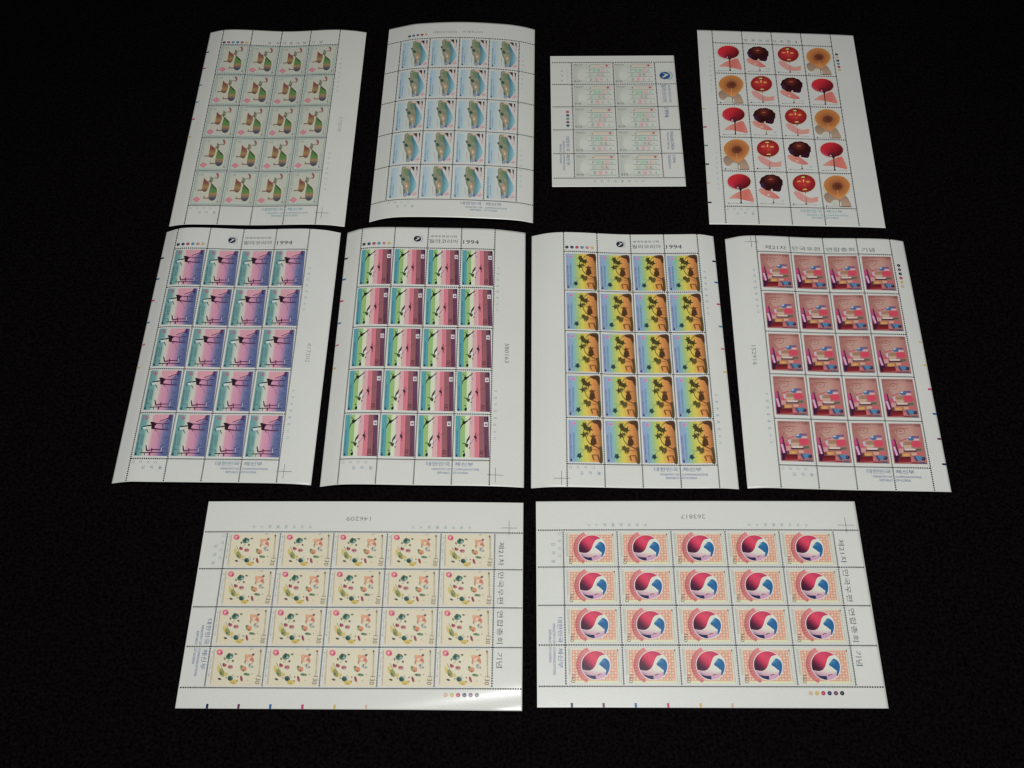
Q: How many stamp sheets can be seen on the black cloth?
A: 10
